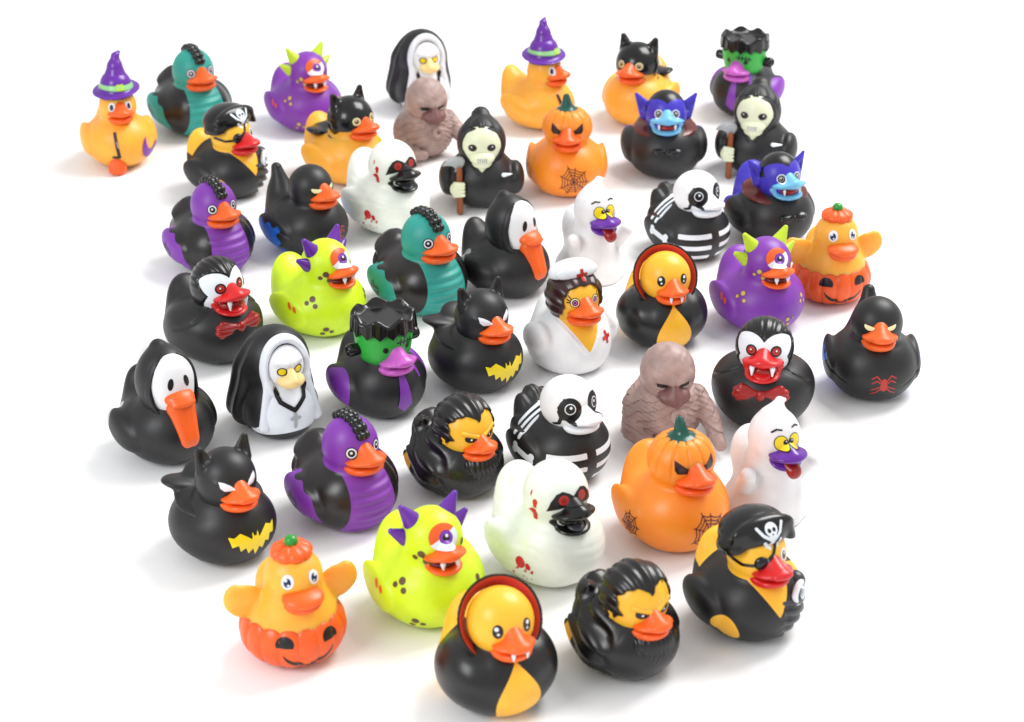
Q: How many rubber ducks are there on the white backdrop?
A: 47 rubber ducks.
